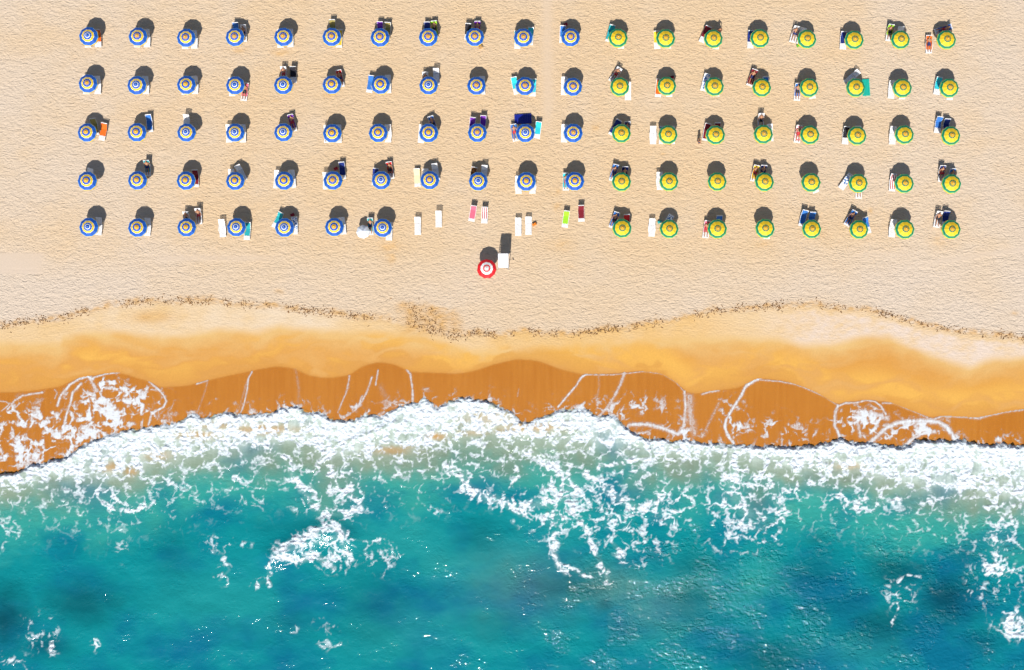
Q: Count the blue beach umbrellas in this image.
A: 51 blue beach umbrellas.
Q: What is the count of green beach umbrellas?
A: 40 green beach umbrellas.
